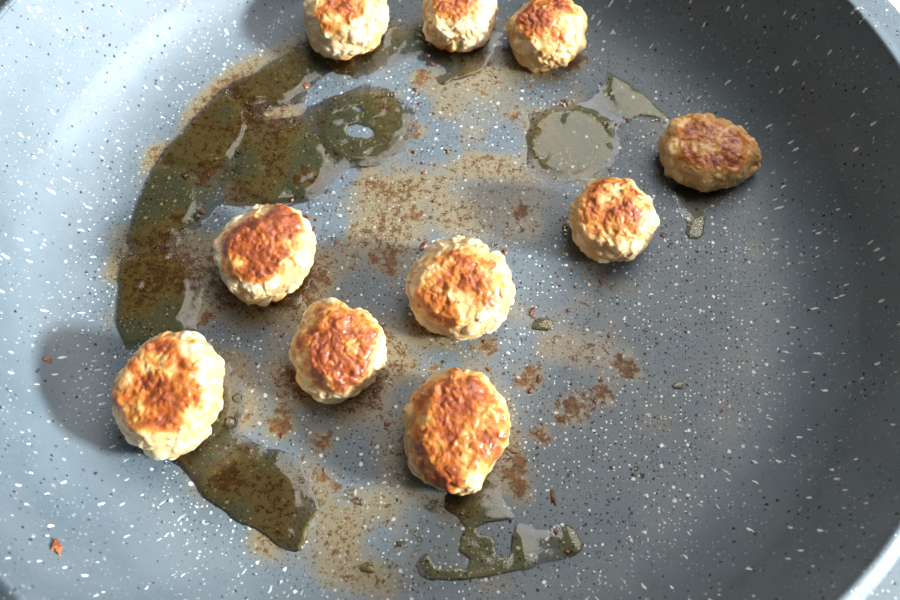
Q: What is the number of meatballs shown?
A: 10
